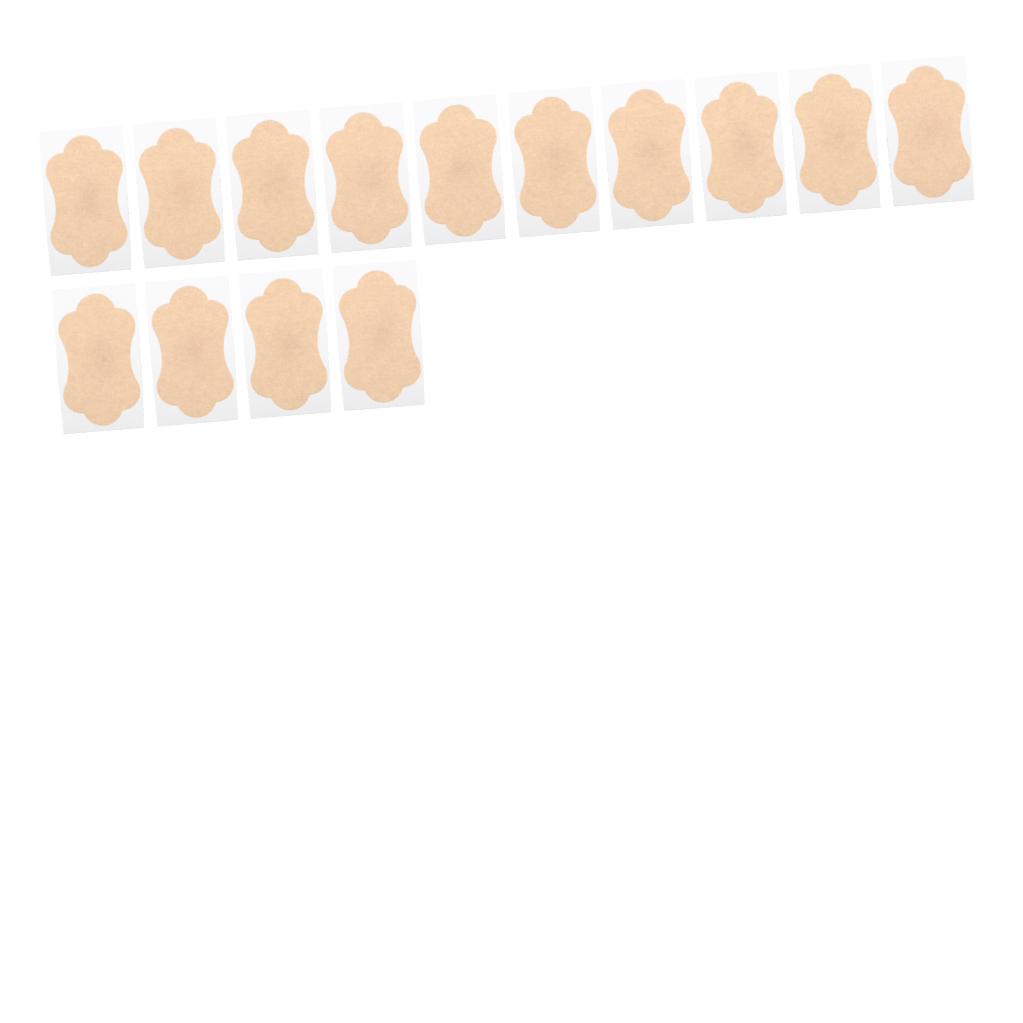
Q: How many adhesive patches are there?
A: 14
